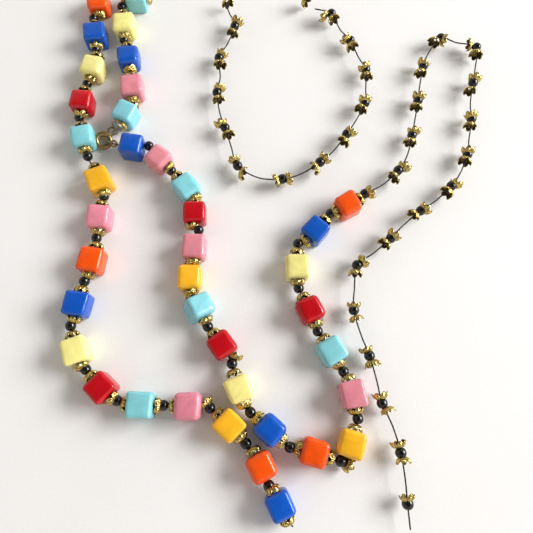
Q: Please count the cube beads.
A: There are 39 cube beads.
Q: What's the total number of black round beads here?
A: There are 62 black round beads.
